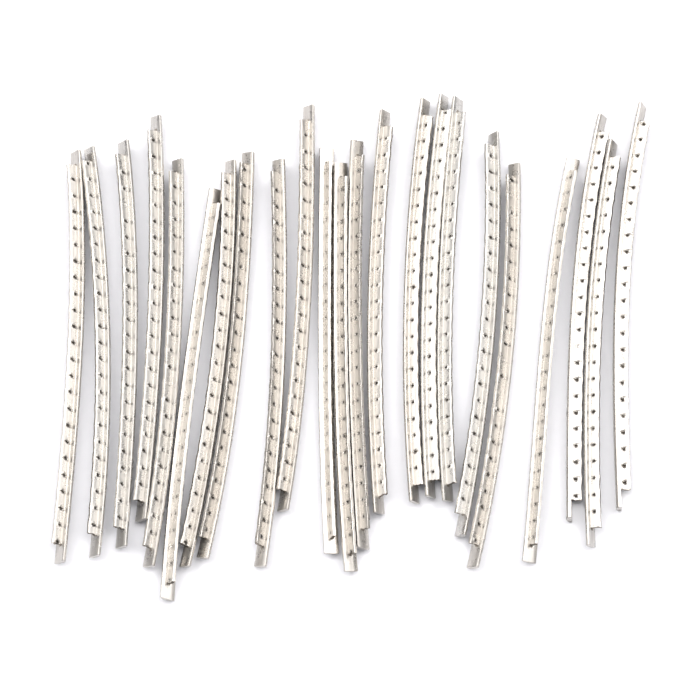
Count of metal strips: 23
